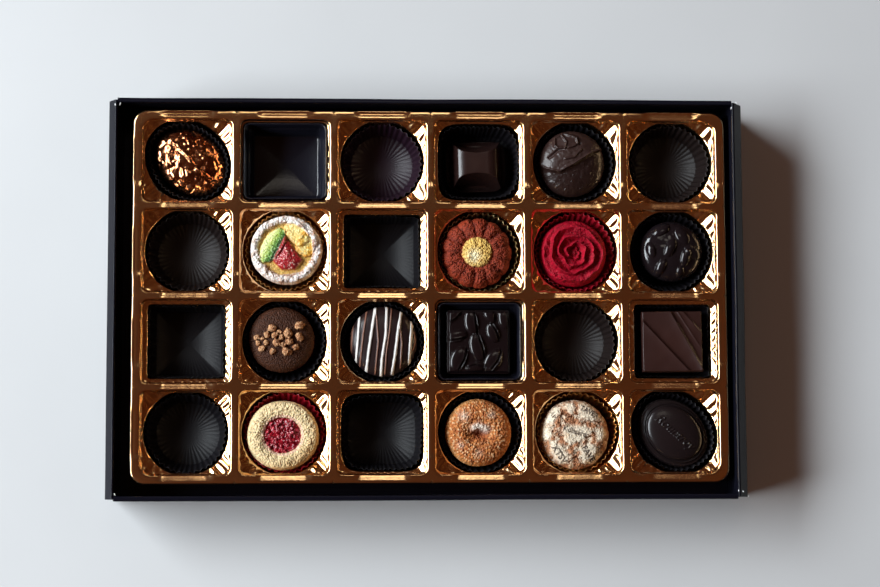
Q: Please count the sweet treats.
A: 15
